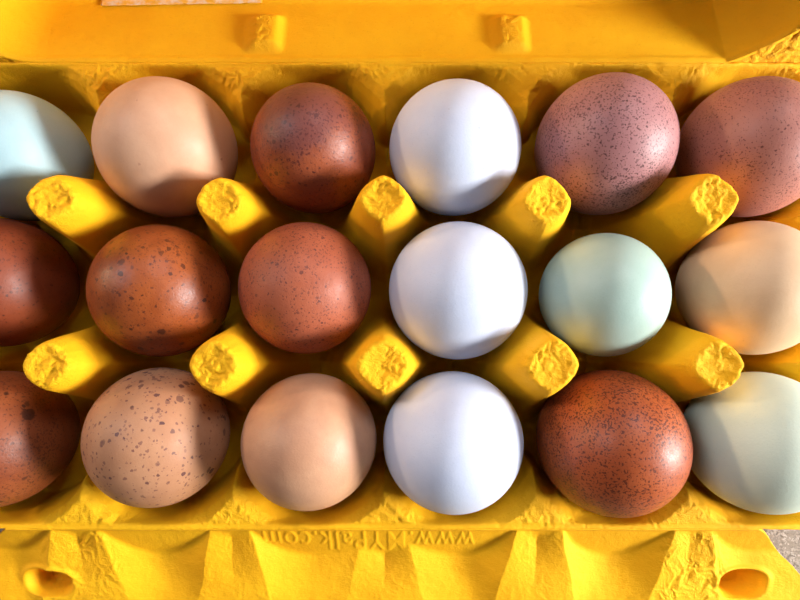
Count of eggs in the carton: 18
